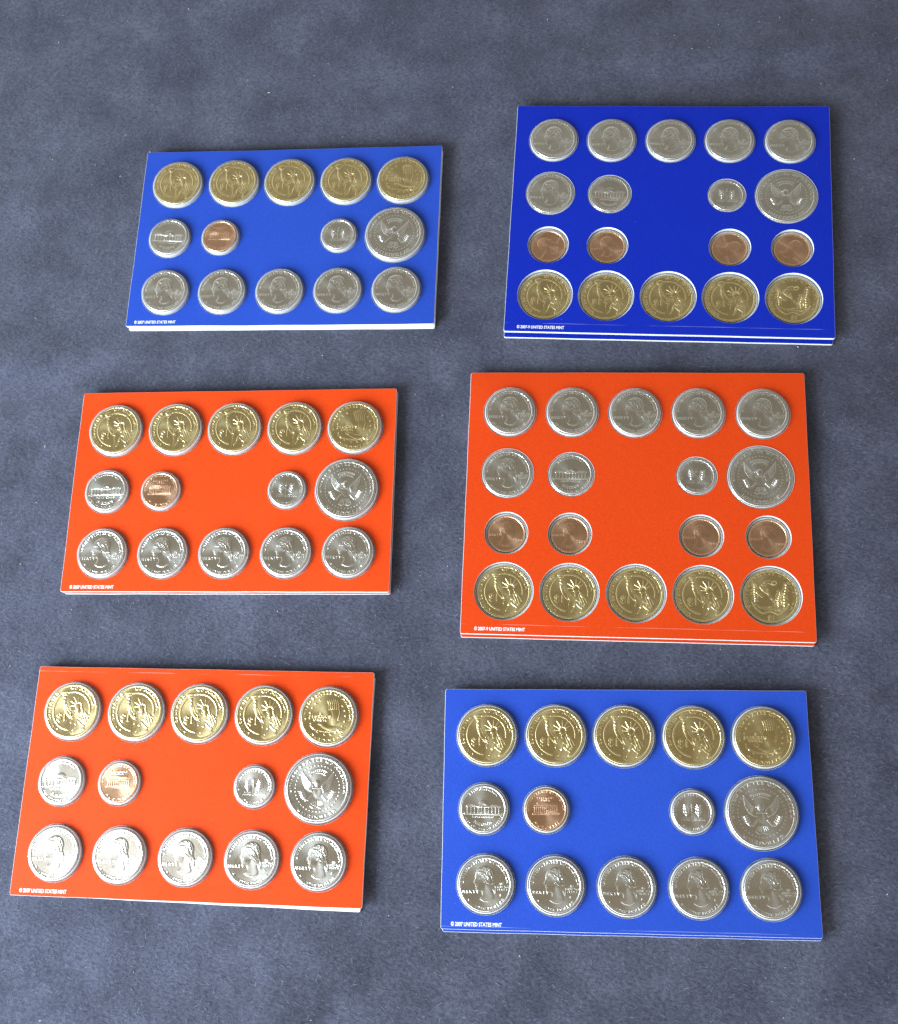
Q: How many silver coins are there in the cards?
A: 50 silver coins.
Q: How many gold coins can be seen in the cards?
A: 30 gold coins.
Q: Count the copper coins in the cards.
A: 12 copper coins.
